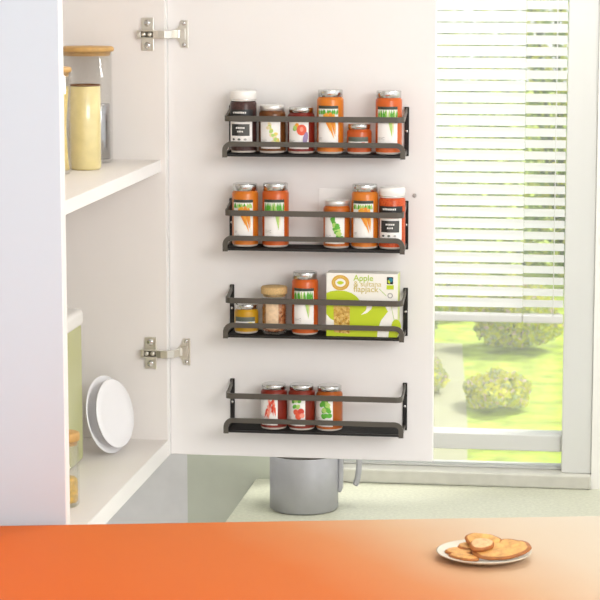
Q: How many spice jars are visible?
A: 17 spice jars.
